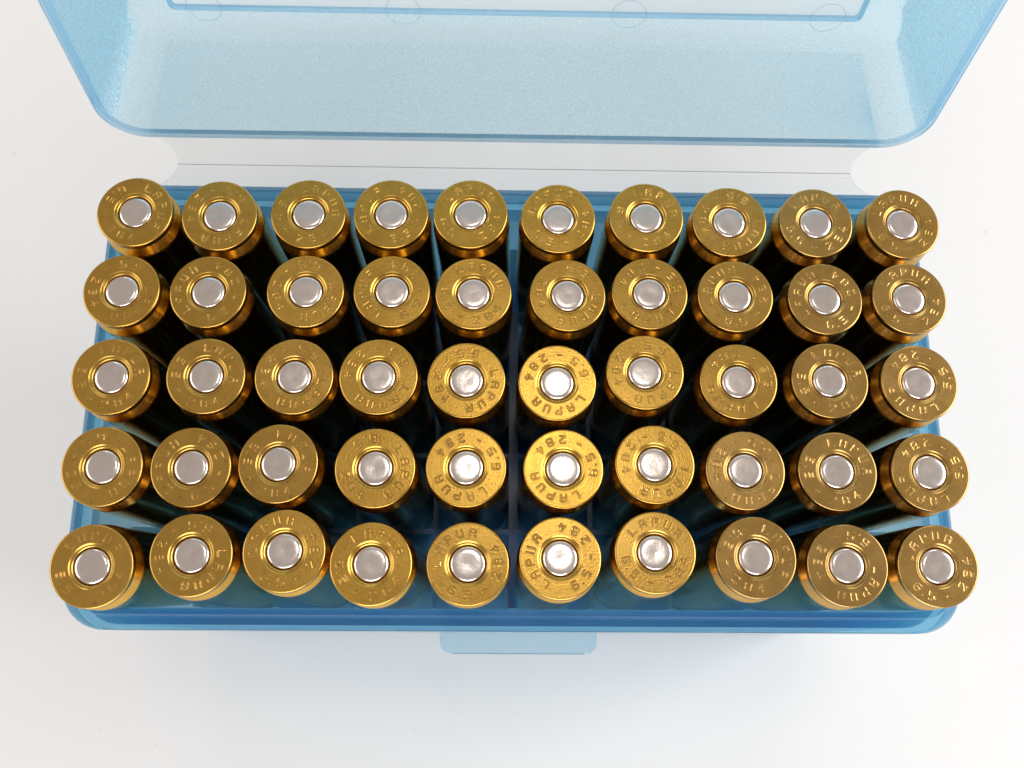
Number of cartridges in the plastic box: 50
